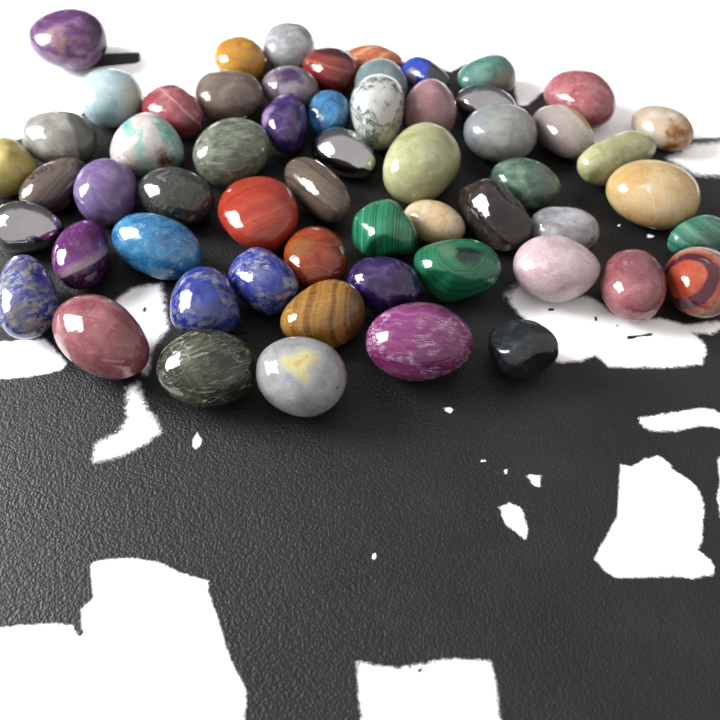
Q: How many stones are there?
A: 58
